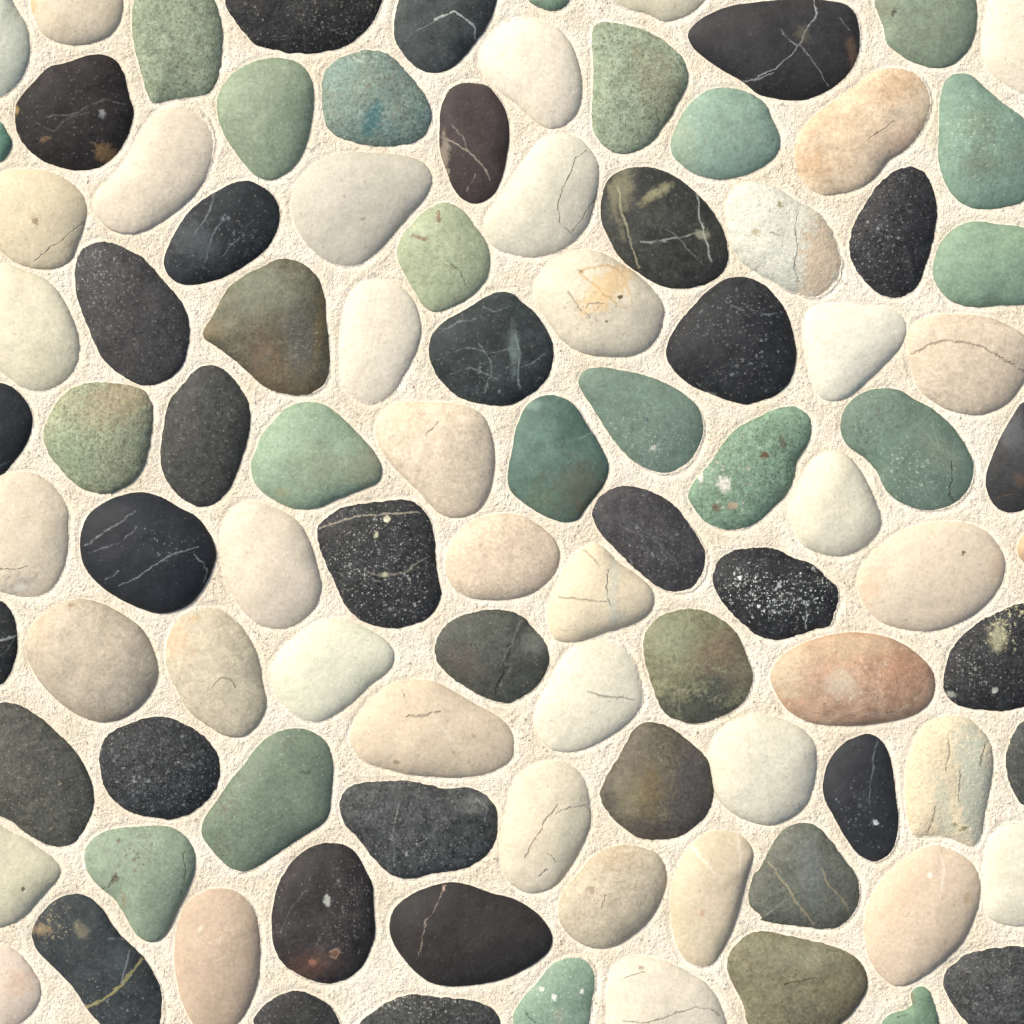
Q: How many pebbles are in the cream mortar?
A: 99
